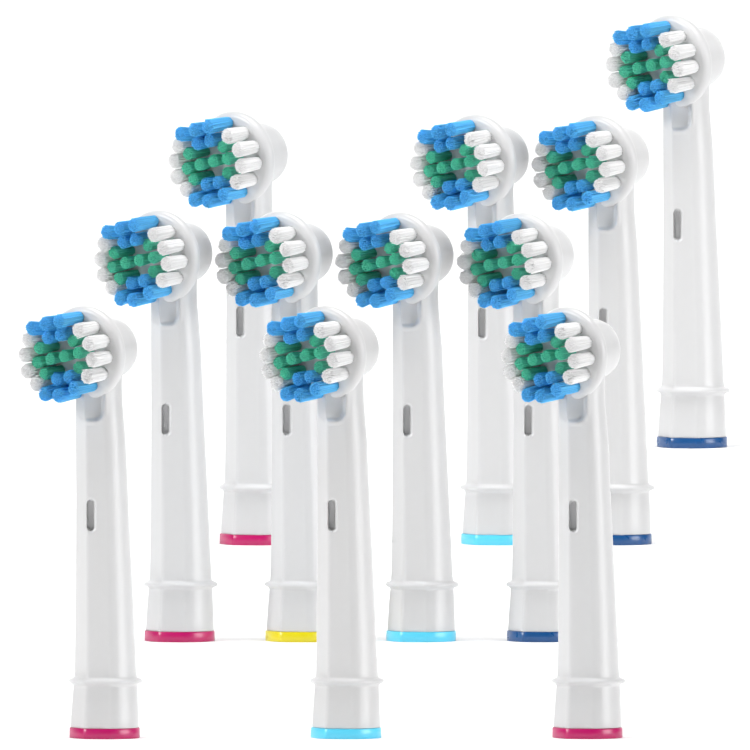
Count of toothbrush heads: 11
